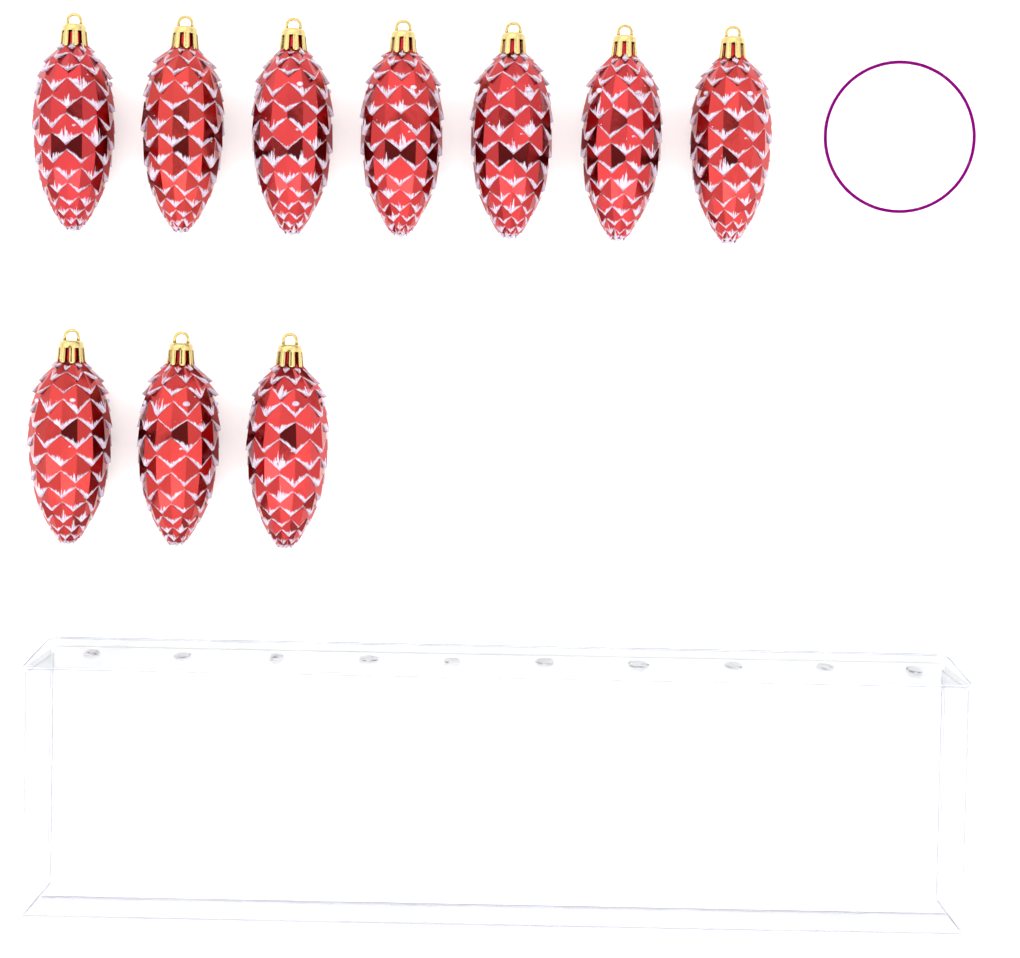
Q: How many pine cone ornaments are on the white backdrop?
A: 10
